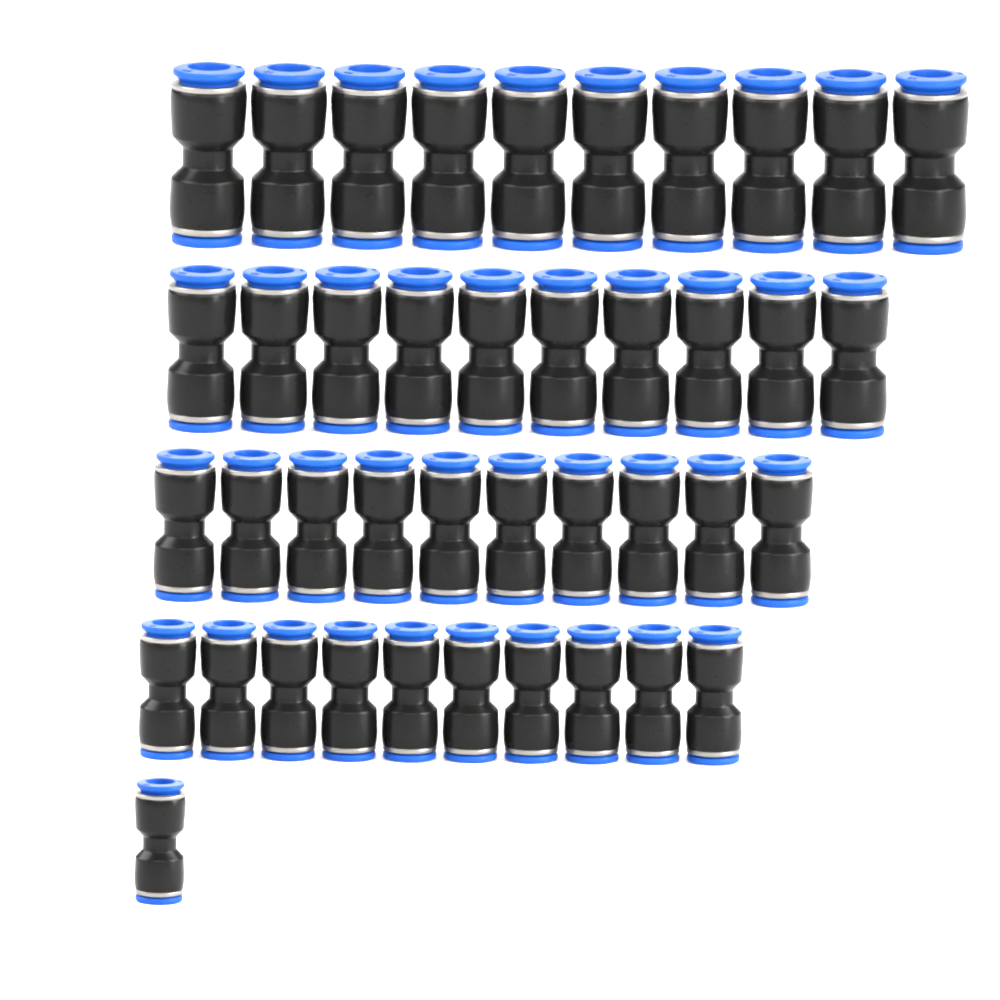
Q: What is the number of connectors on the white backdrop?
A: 41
